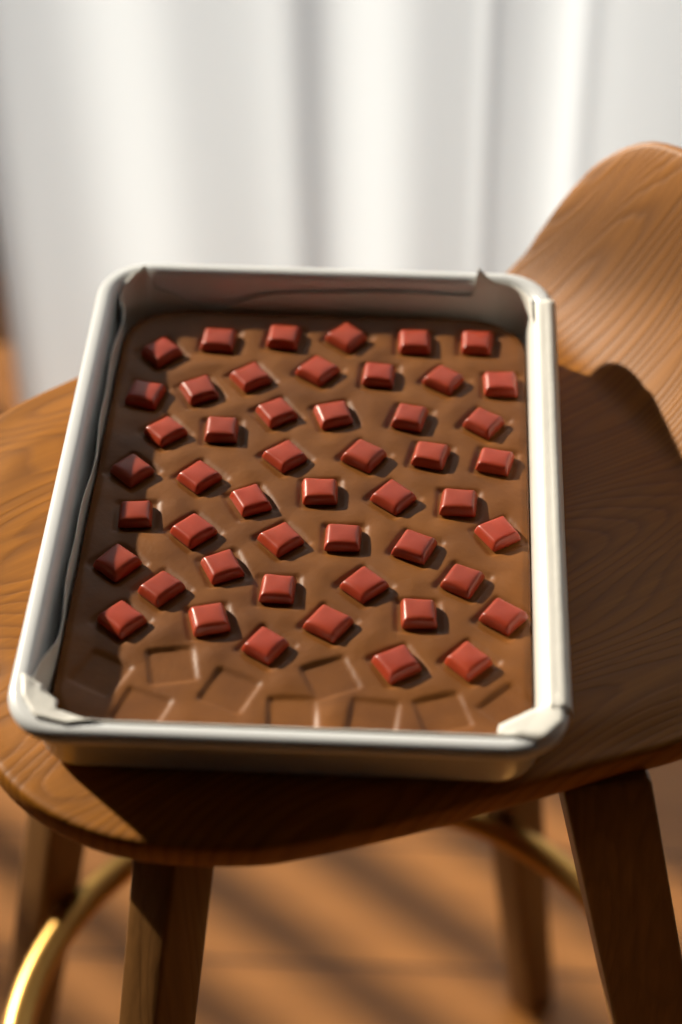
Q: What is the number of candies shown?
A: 49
